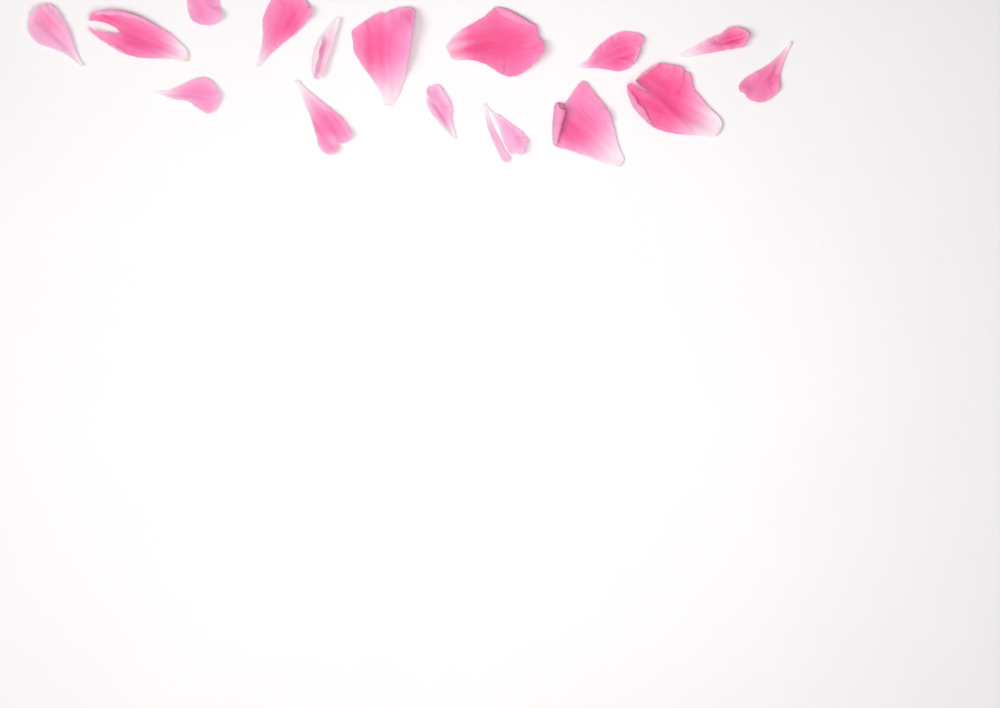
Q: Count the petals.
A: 16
